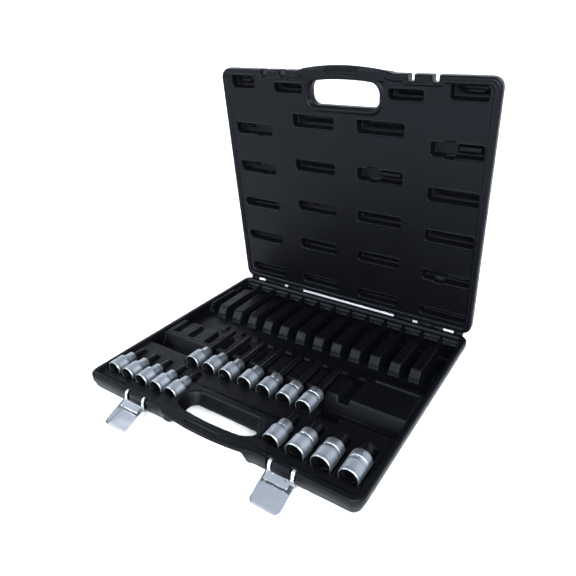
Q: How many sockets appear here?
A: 16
